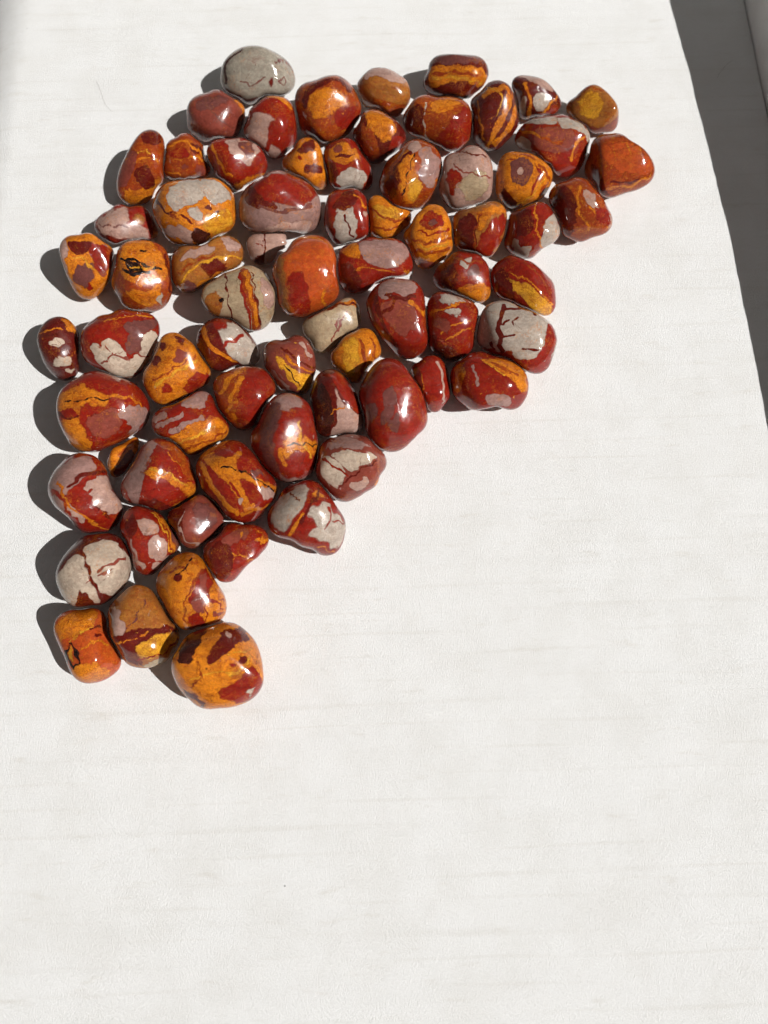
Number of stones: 71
